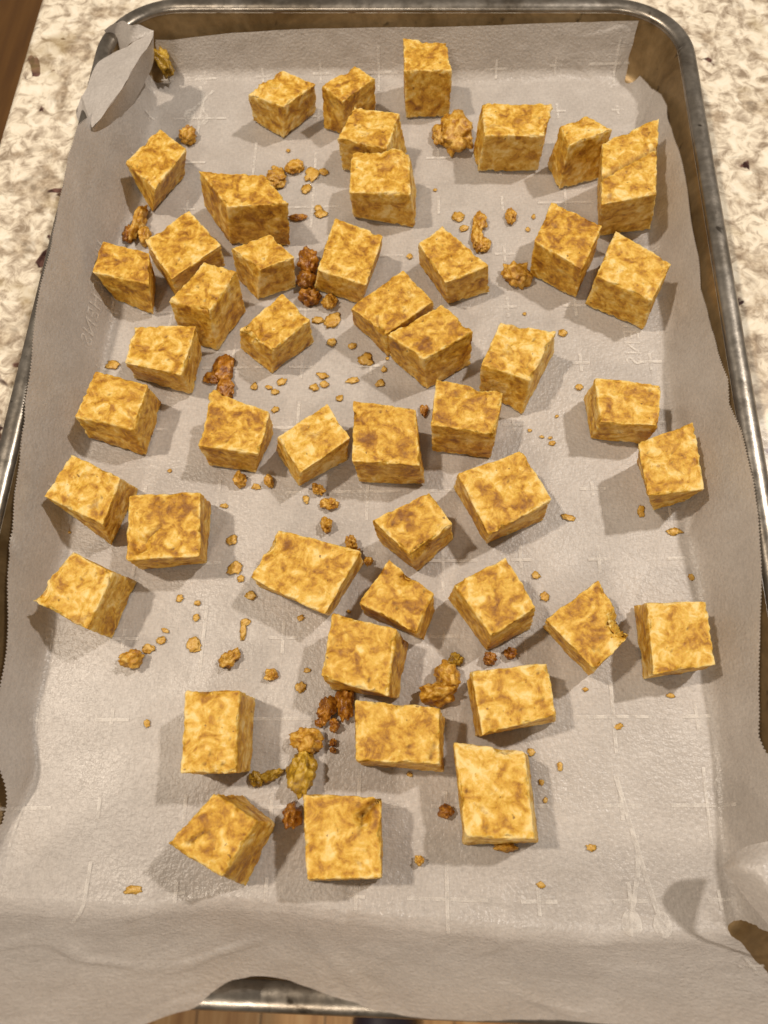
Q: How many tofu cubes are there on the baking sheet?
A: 47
